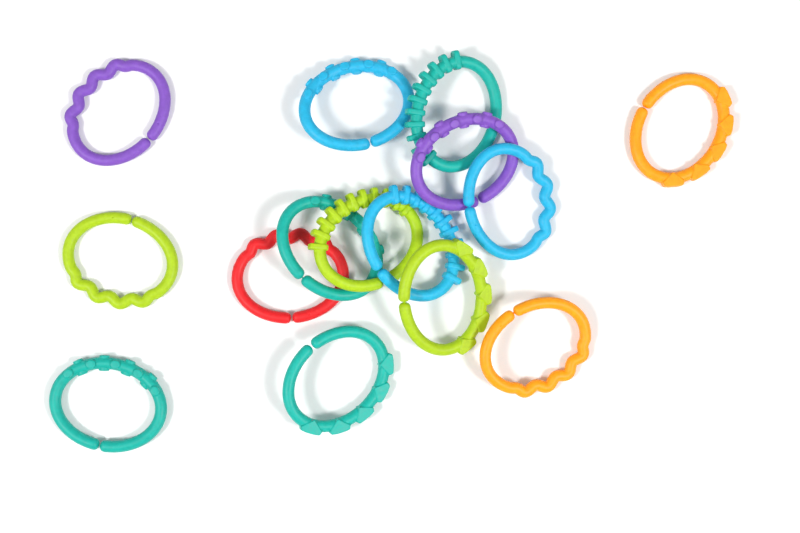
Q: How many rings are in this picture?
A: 15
